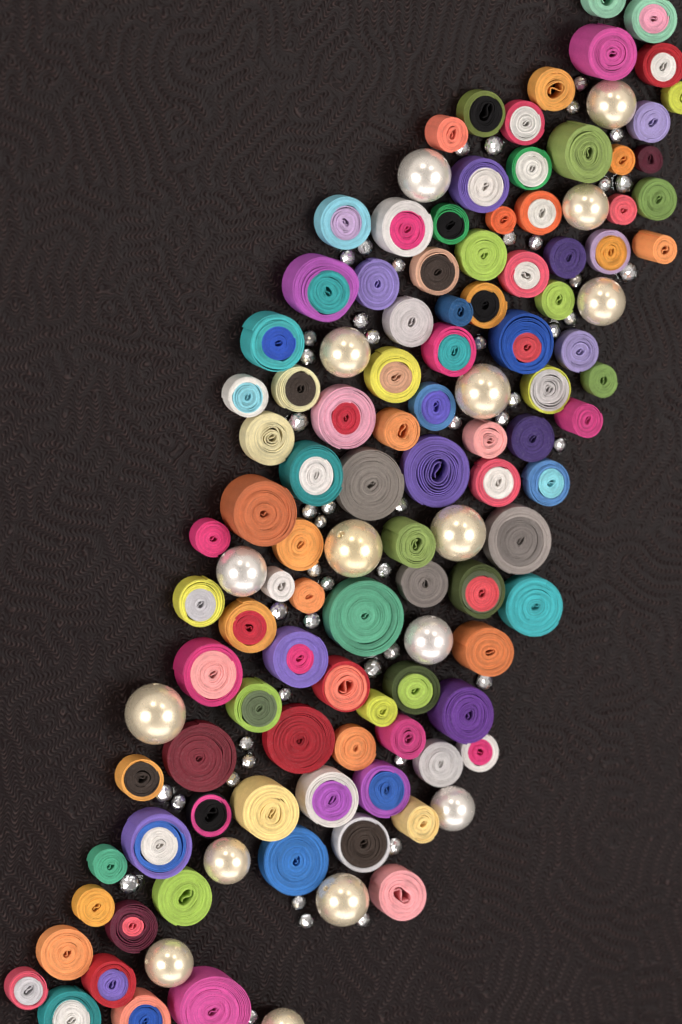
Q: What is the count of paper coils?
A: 102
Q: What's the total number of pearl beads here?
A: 16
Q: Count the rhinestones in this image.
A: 51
